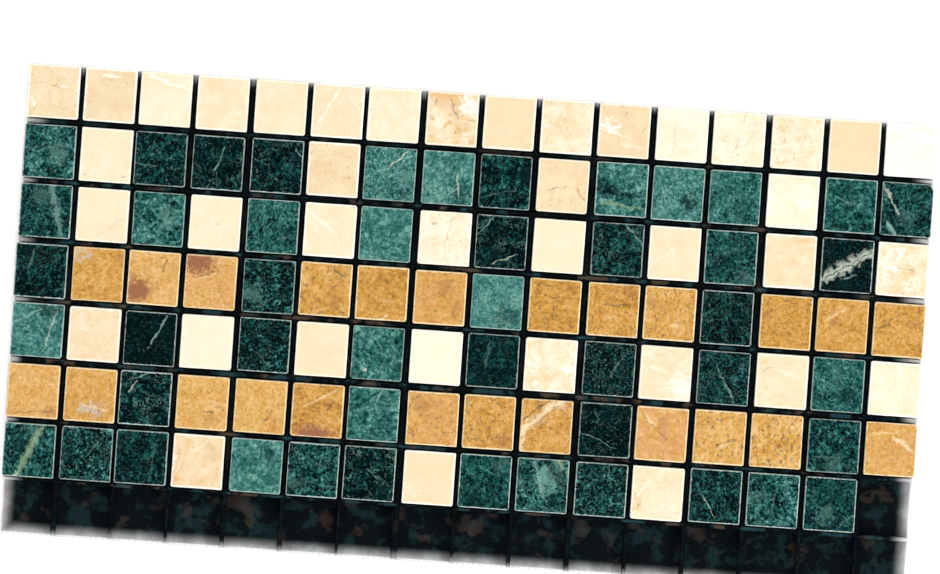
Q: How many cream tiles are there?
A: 39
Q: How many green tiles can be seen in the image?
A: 48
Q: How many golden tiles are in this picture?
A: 24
